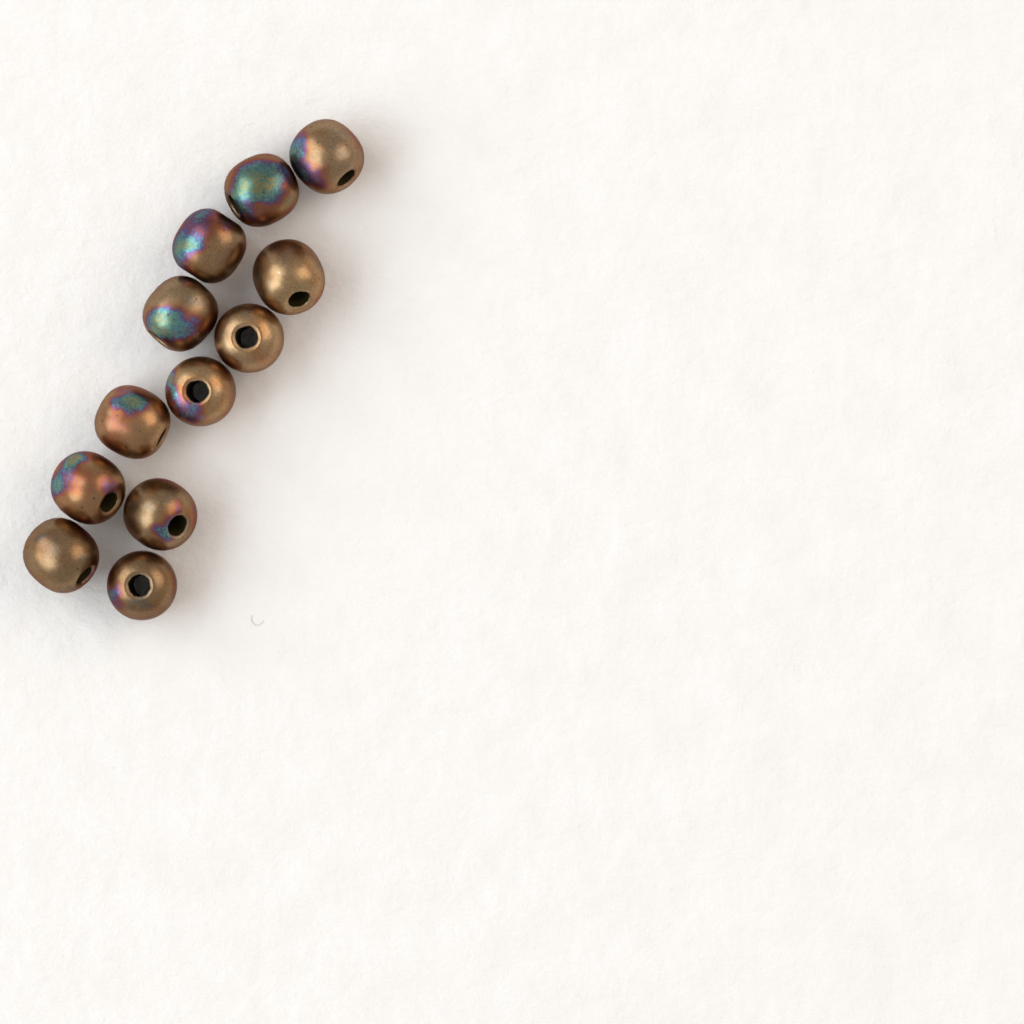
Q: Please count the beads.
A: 12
